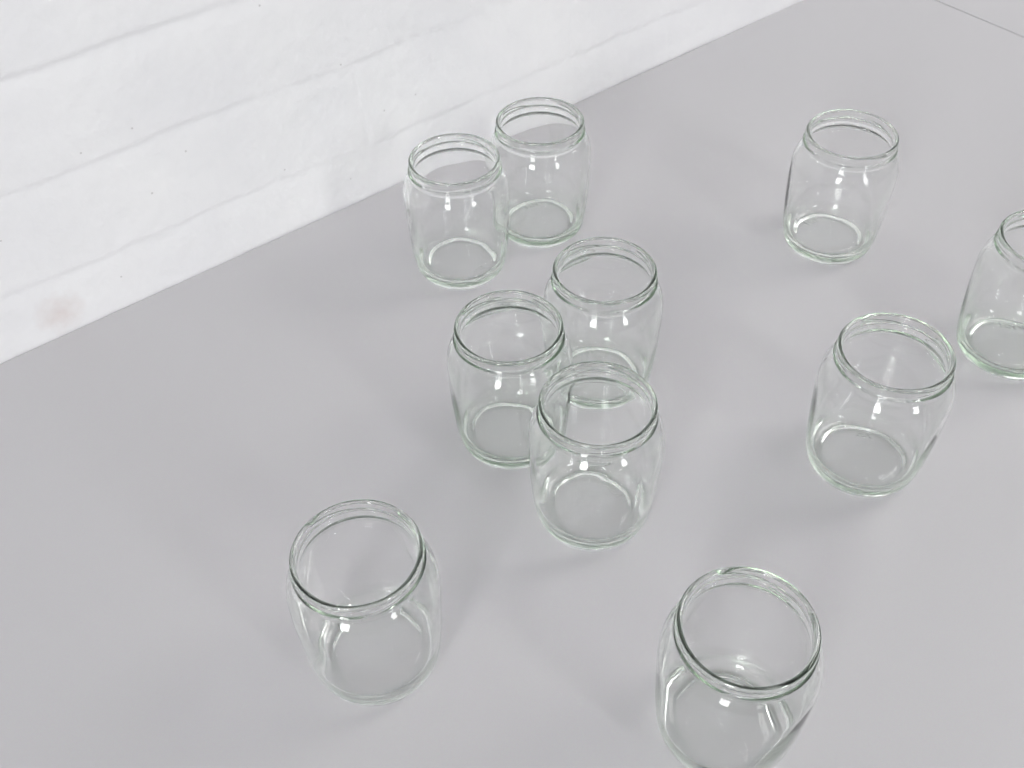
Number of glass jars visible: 10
